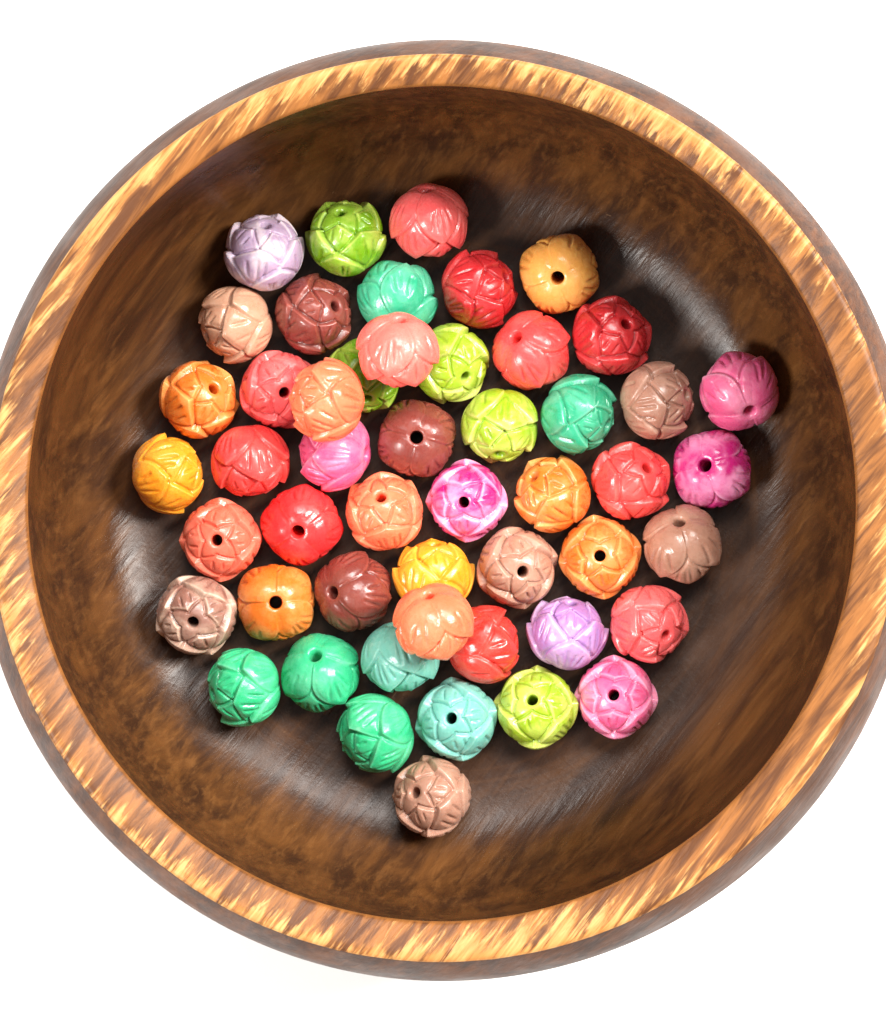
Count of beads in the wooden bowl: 50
